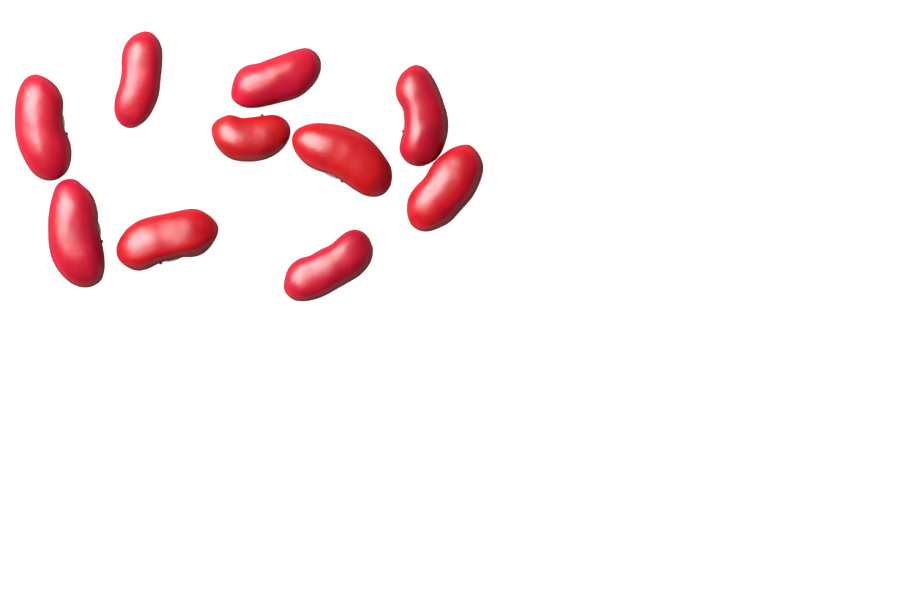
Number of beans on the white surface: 10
